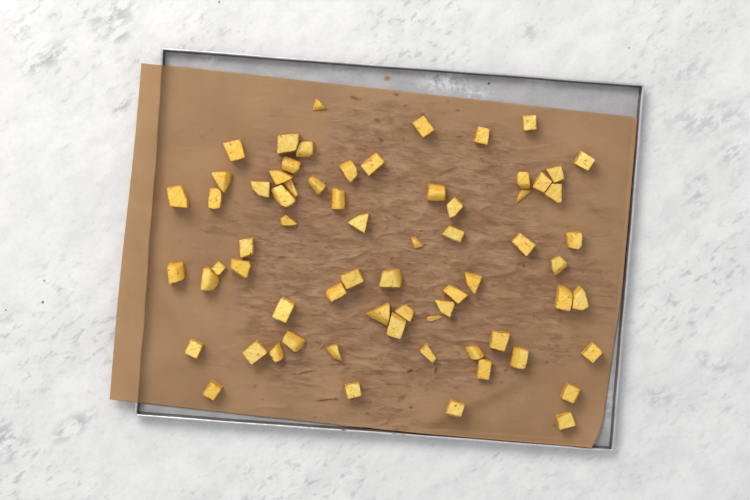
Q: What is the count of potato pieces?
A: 68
